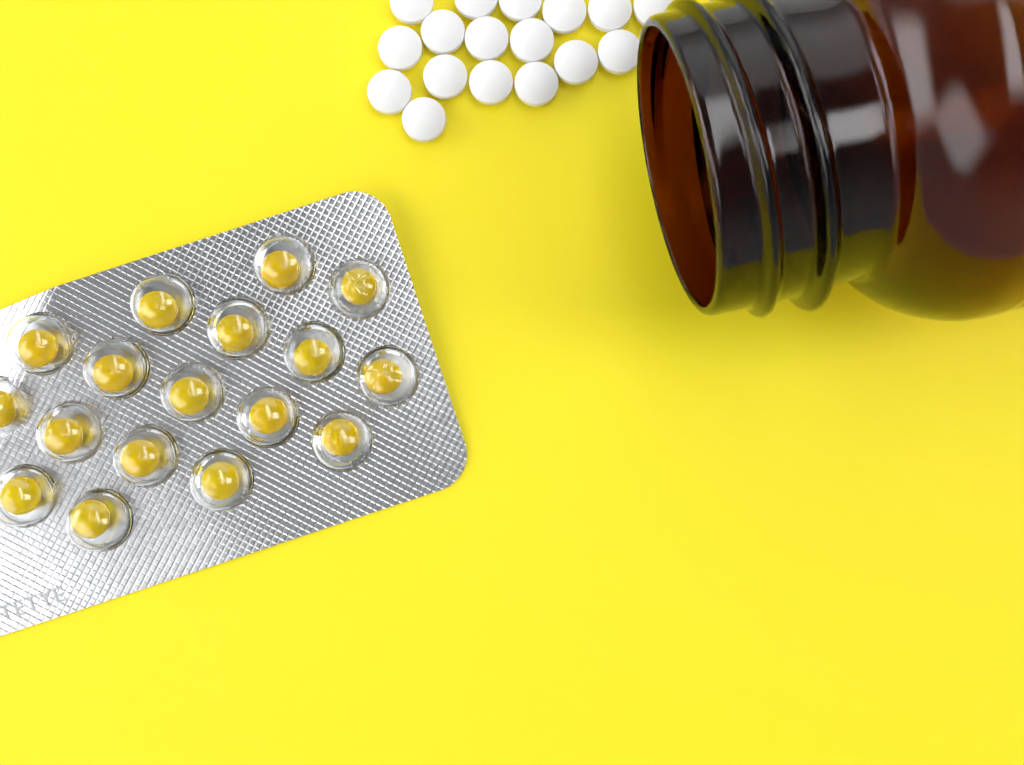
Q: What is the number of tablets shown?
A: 17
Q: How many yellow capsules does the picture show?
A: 17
